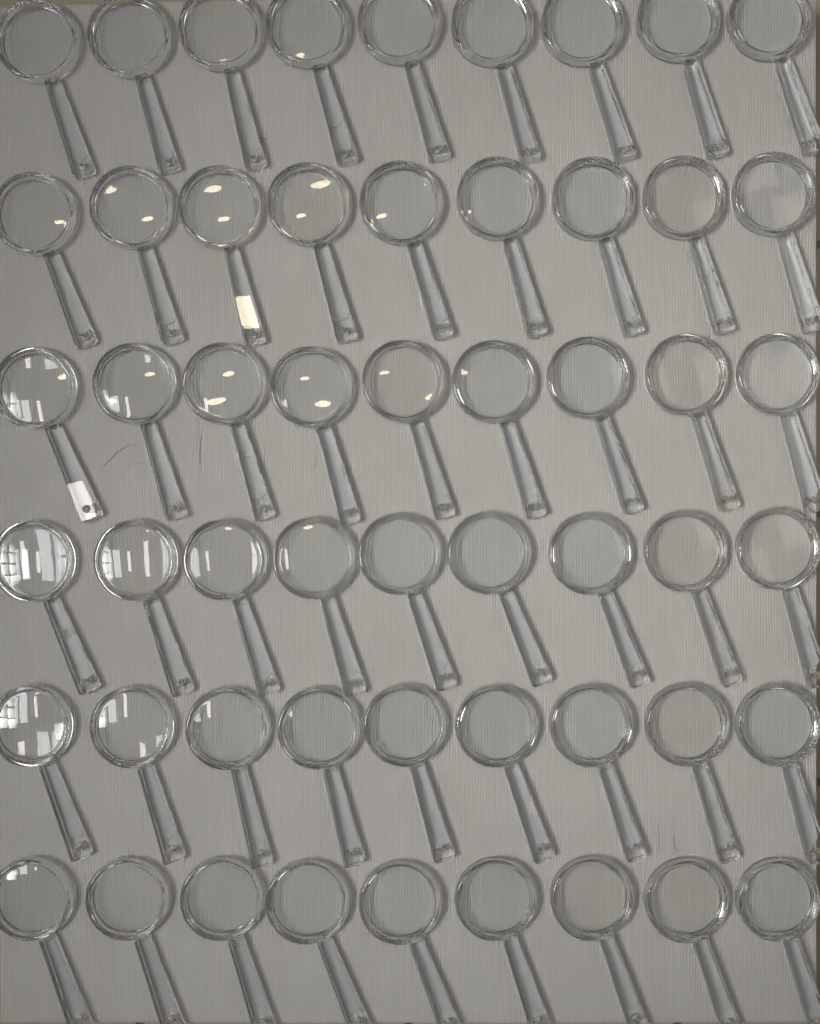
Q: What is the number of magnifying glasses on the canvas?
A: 54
